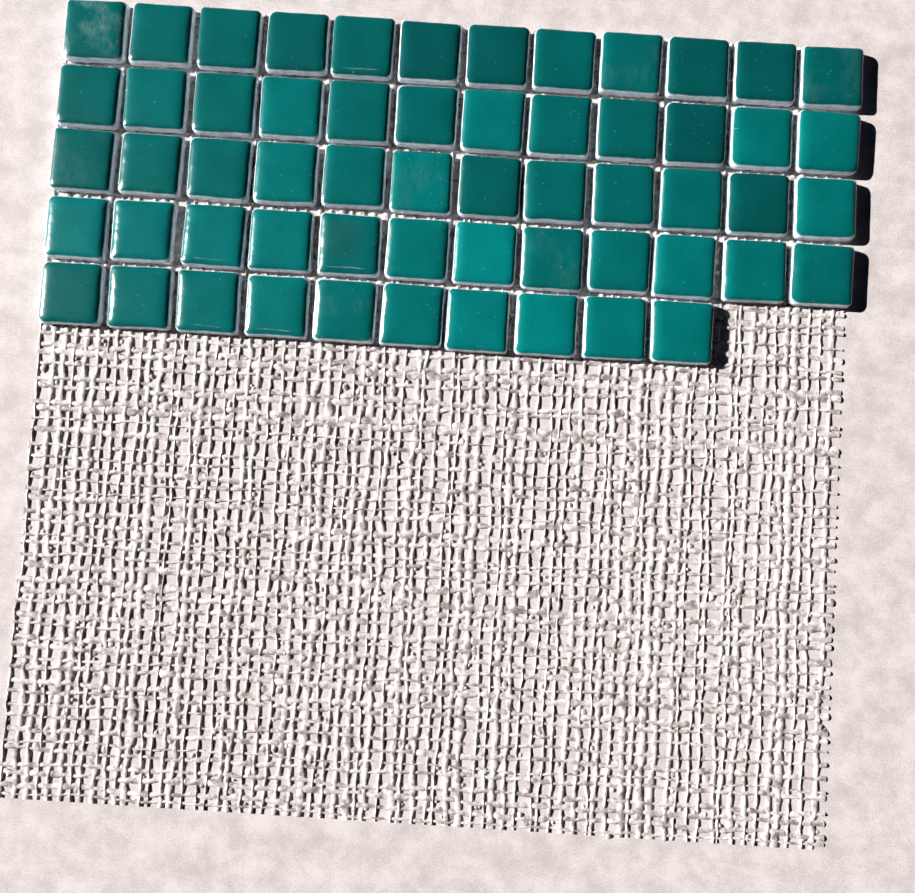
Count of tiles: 58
